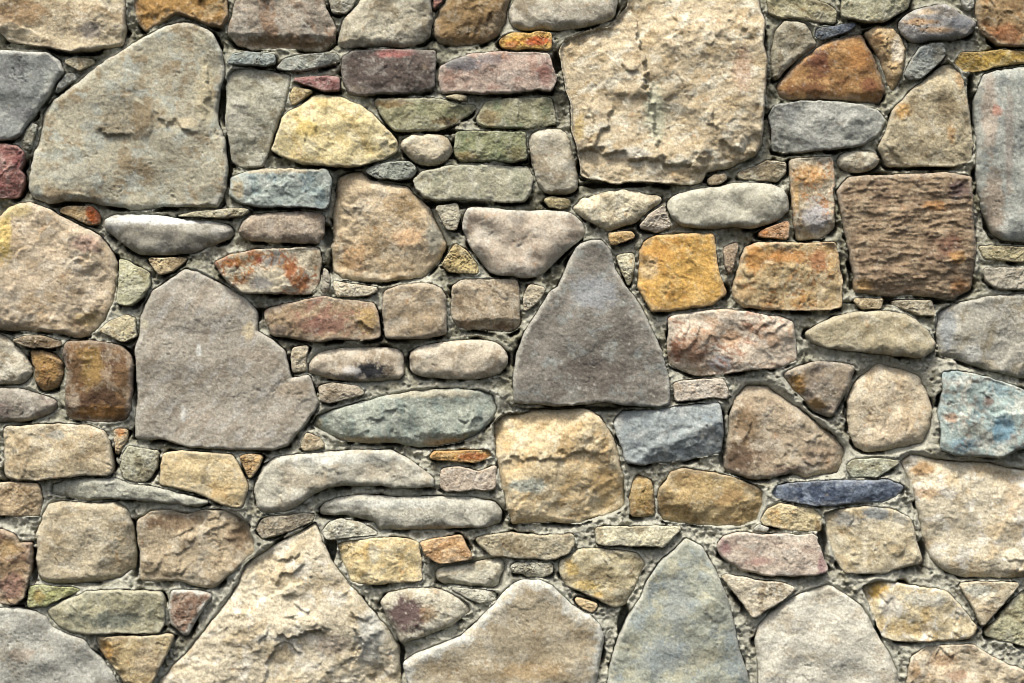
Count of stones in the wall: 157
